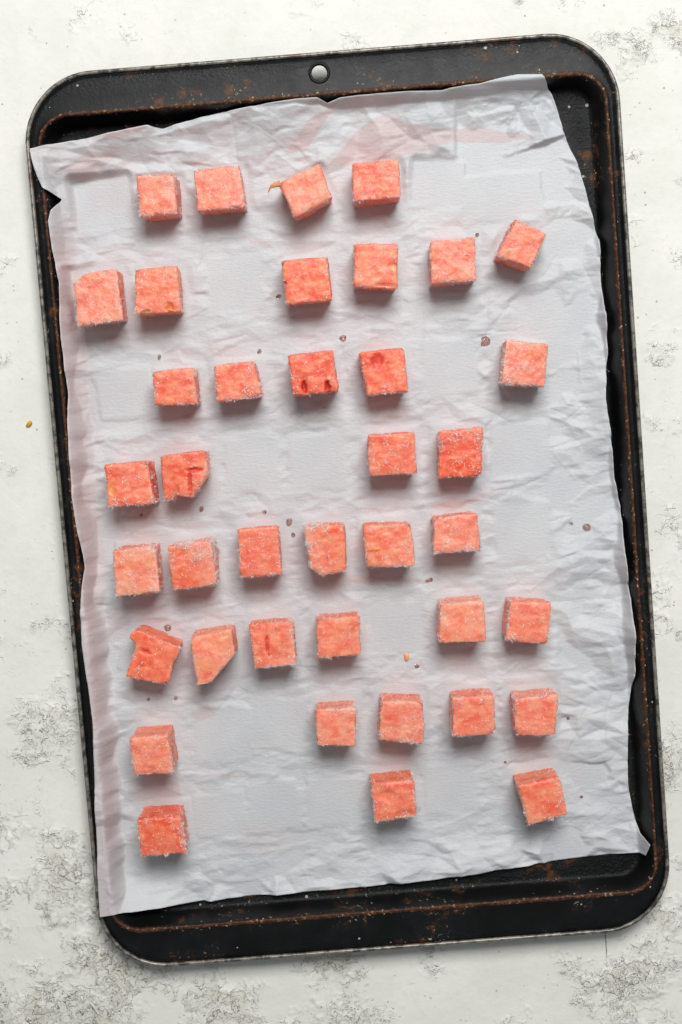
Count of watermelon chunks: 39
